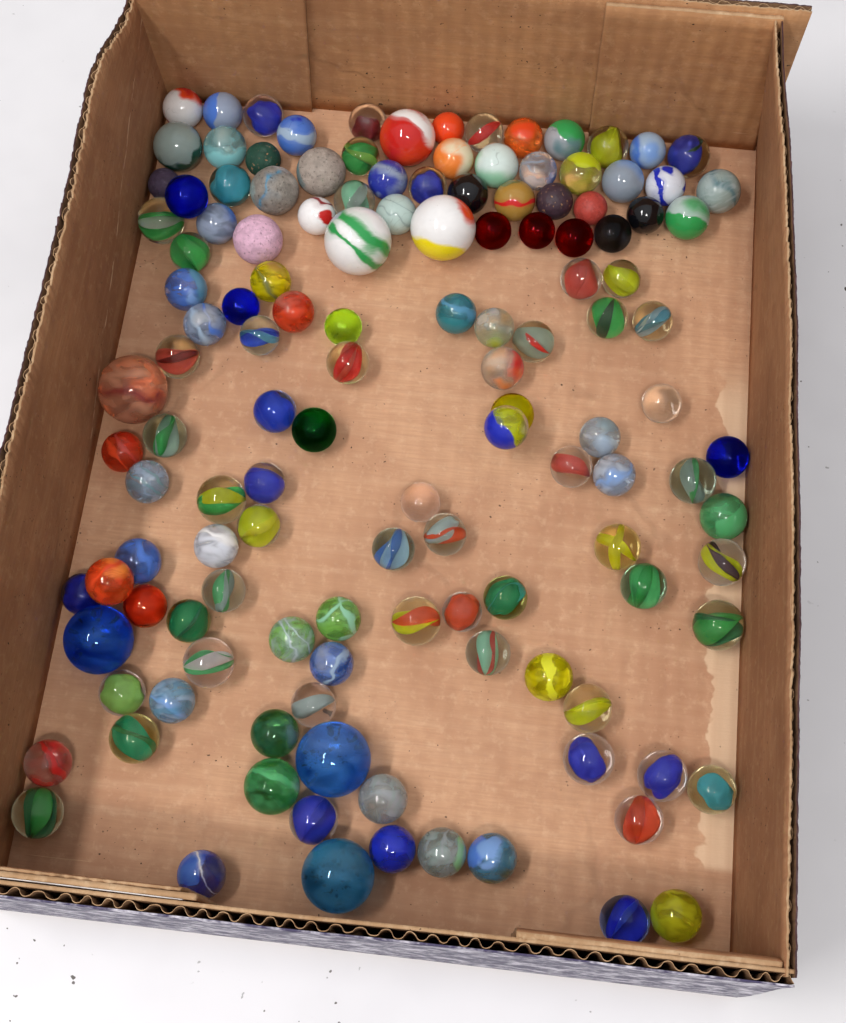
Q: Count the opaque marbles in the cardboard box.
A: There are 29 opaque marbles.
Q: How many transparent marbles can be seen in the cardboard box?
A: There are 103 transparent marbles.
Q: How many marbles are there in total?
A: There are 132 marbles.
